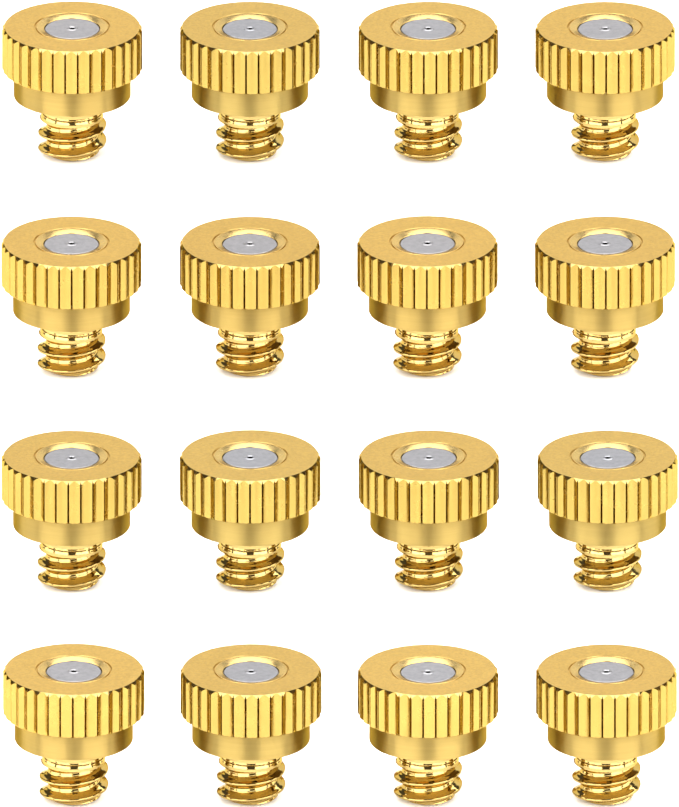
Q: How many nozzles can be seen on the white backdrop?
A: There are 16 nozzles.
